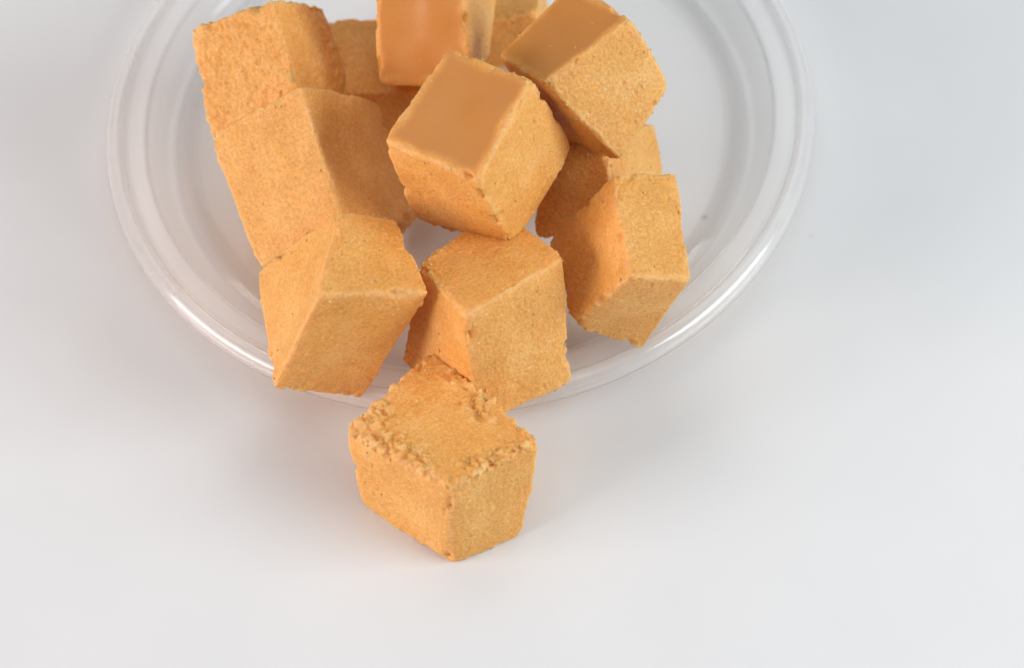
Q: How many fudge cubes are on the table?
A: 12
